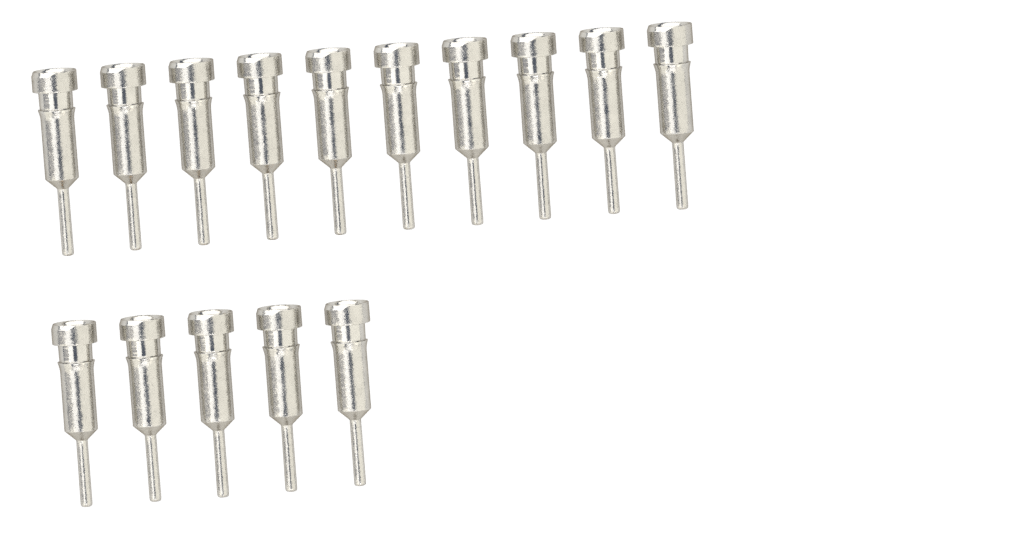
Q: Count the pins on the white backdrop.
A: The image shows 15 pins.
